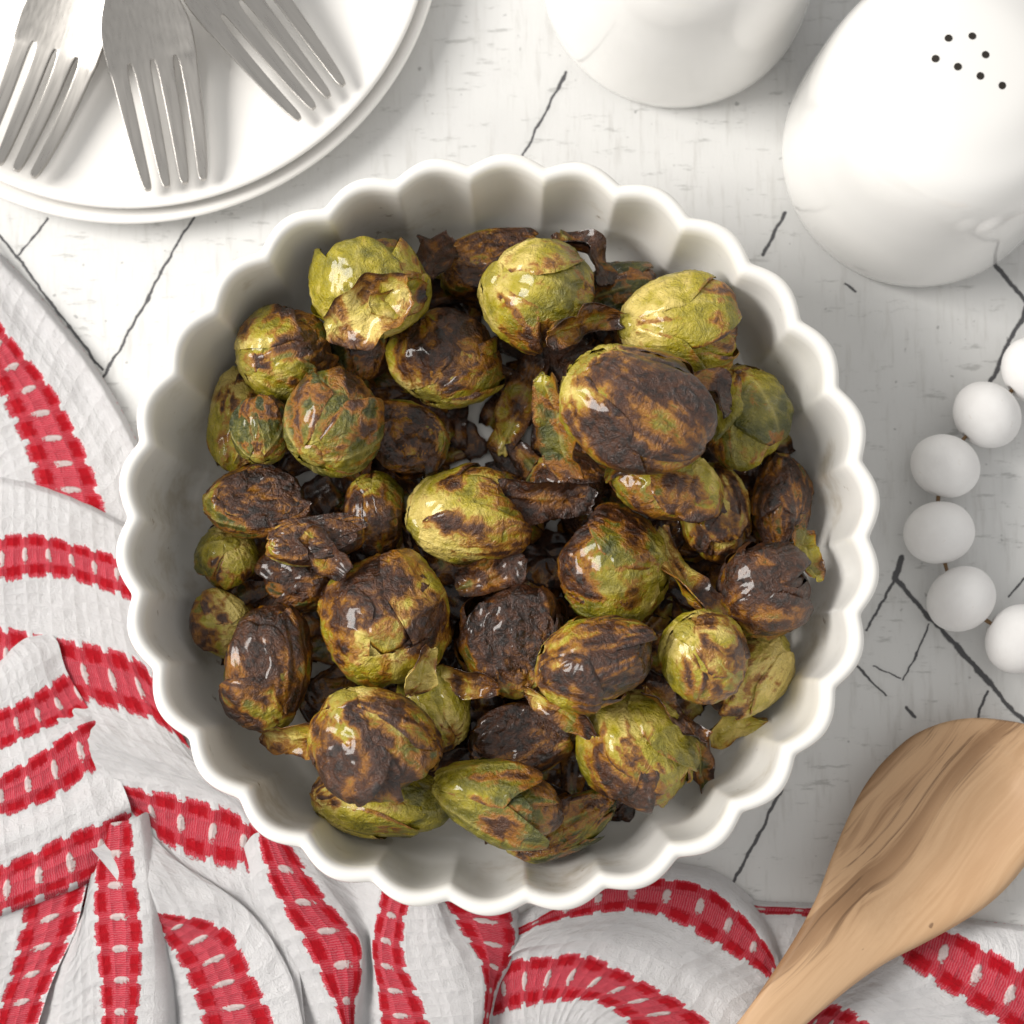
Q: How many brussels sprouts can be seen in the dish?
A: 40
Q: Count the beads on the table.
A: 6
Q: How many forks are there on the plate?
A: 3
